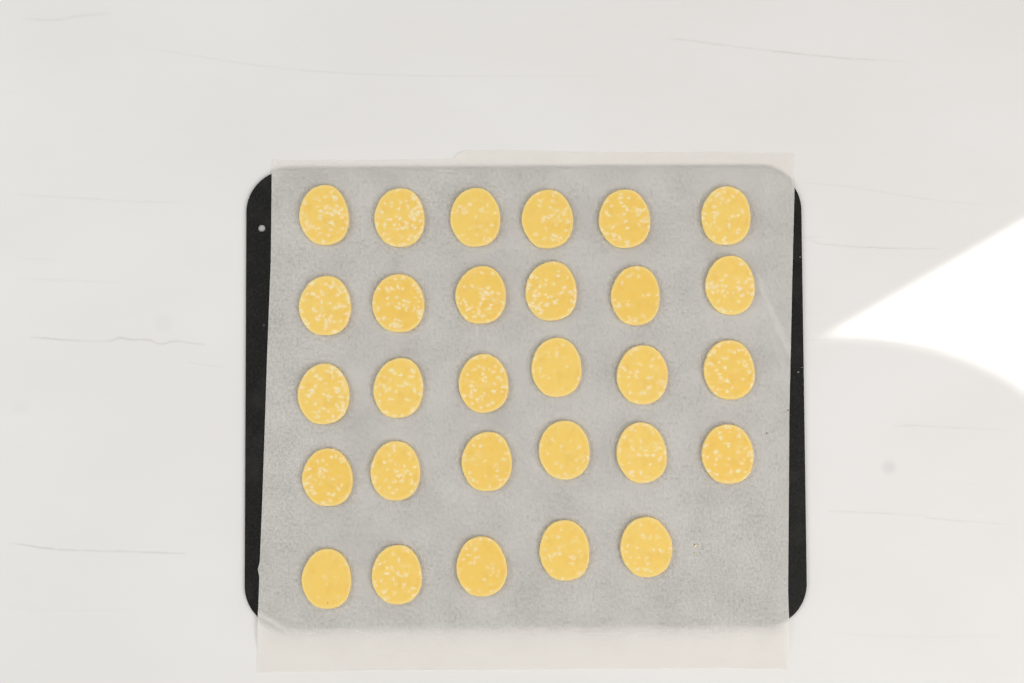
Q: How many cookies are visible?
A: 29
